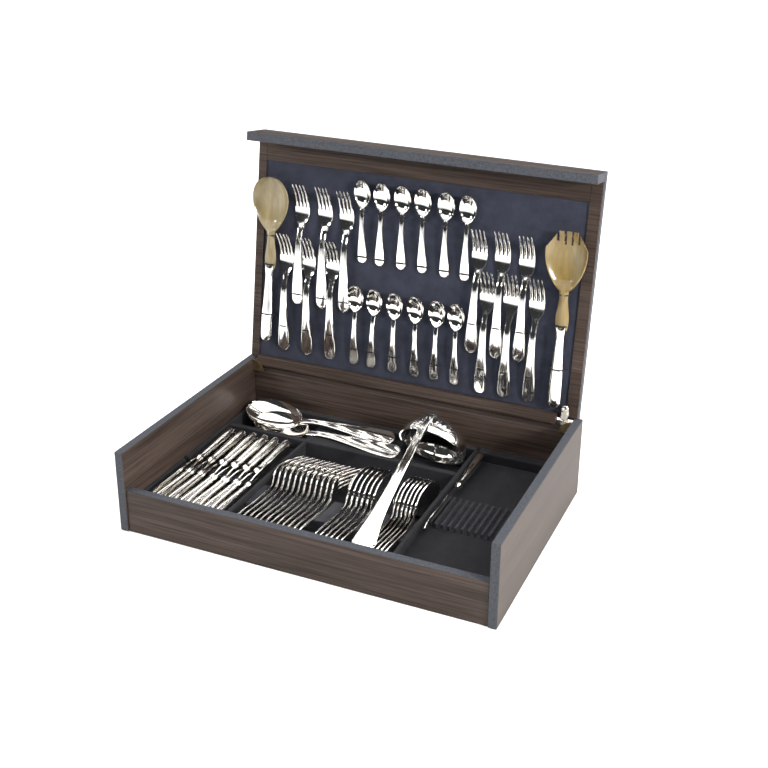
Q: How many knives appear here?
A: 13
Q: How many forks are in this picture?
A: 24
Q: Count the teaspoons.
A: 12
